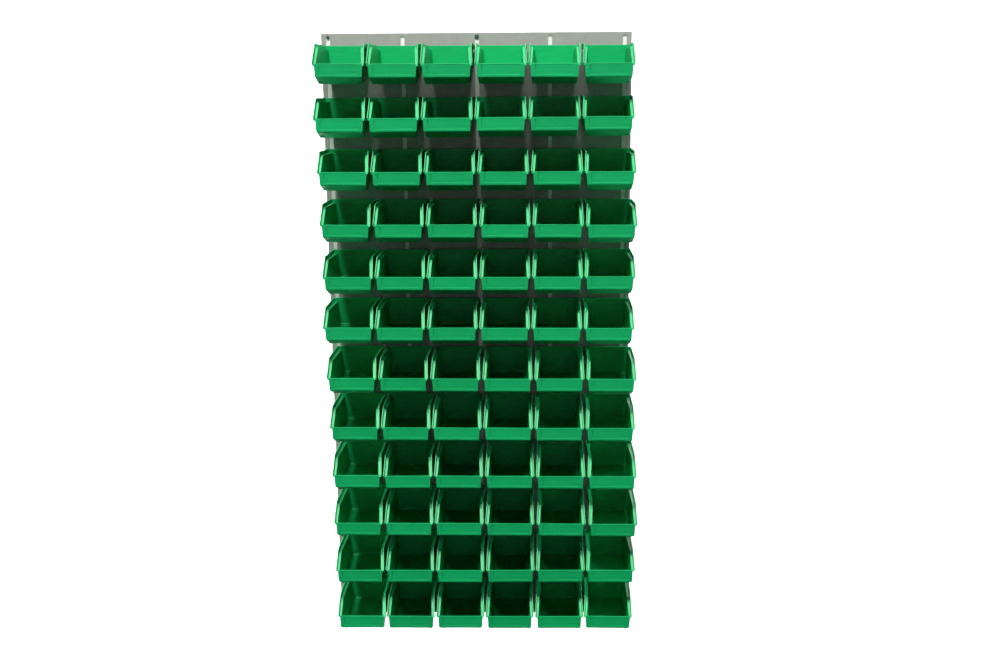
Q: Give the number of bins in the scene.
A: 72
